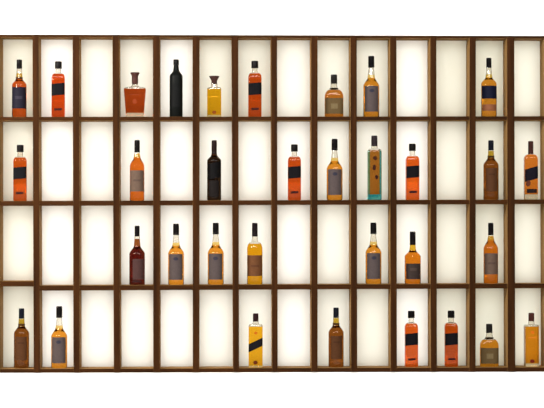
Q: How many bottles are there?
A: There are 33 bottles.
